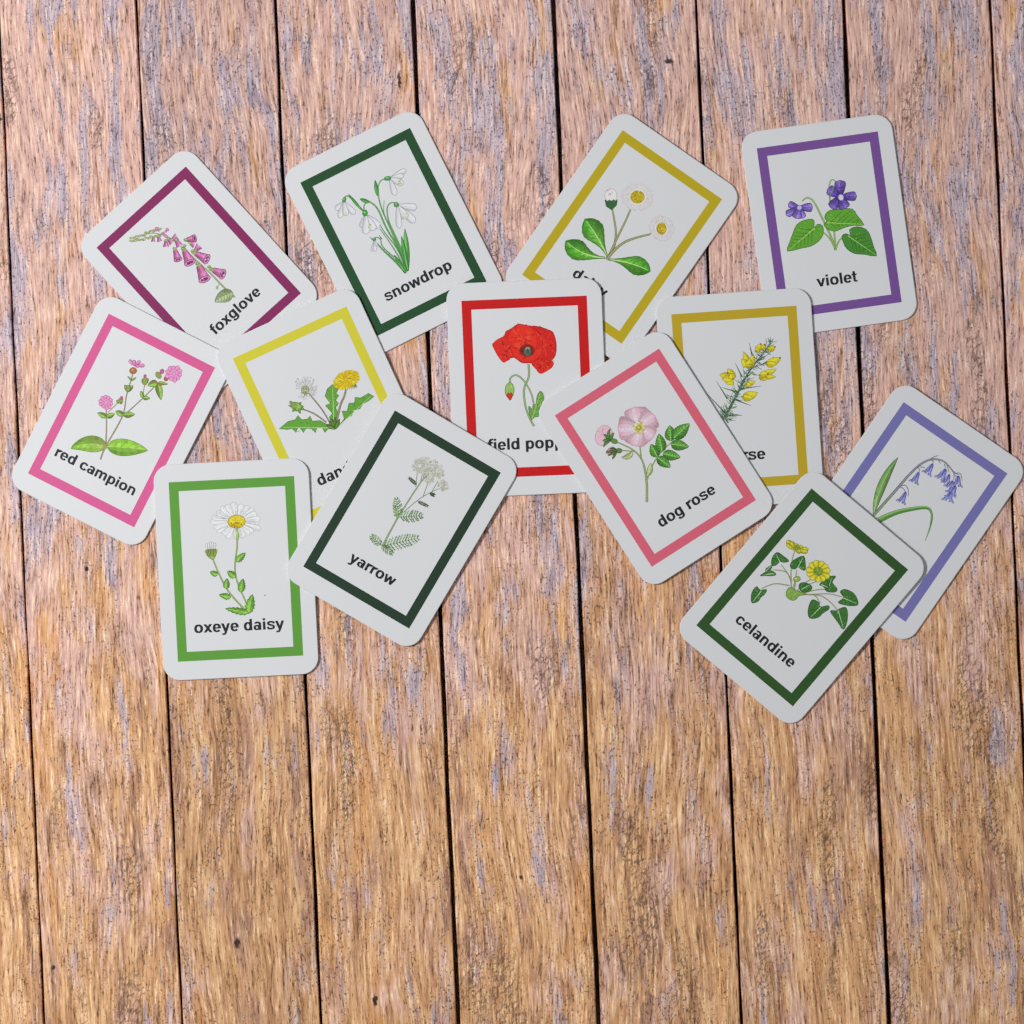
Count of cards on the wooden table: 13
